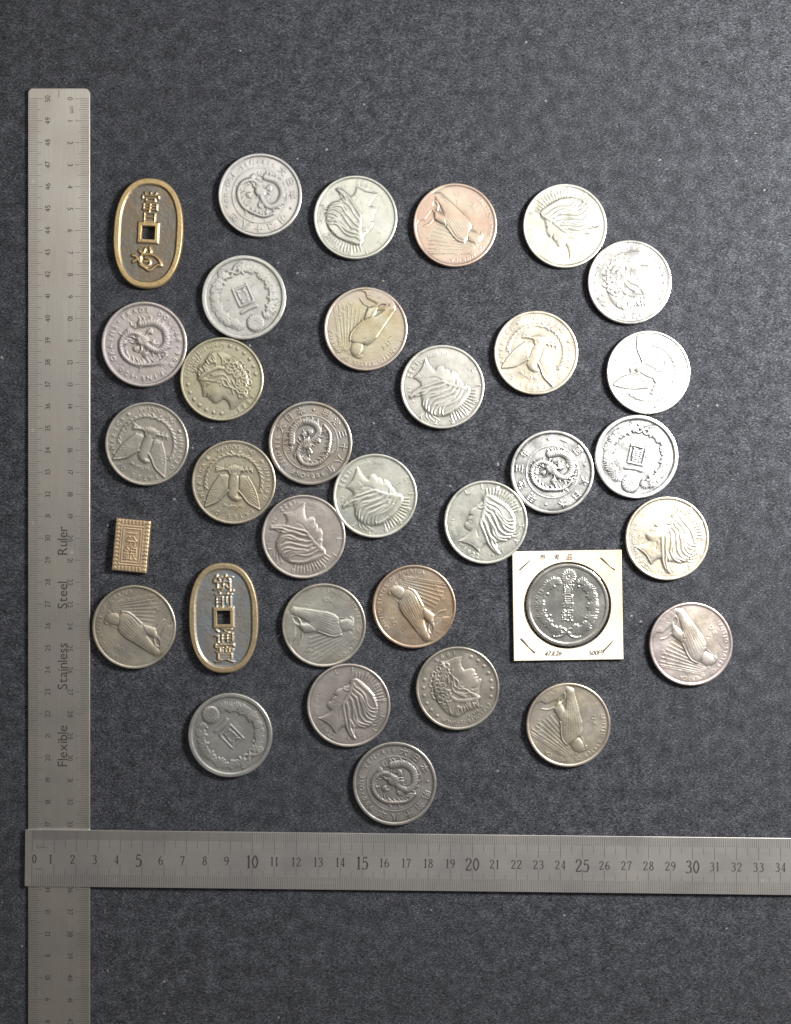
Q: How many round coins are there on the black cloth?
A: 31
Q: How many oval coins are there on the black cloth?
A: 2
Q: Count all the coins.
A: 33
